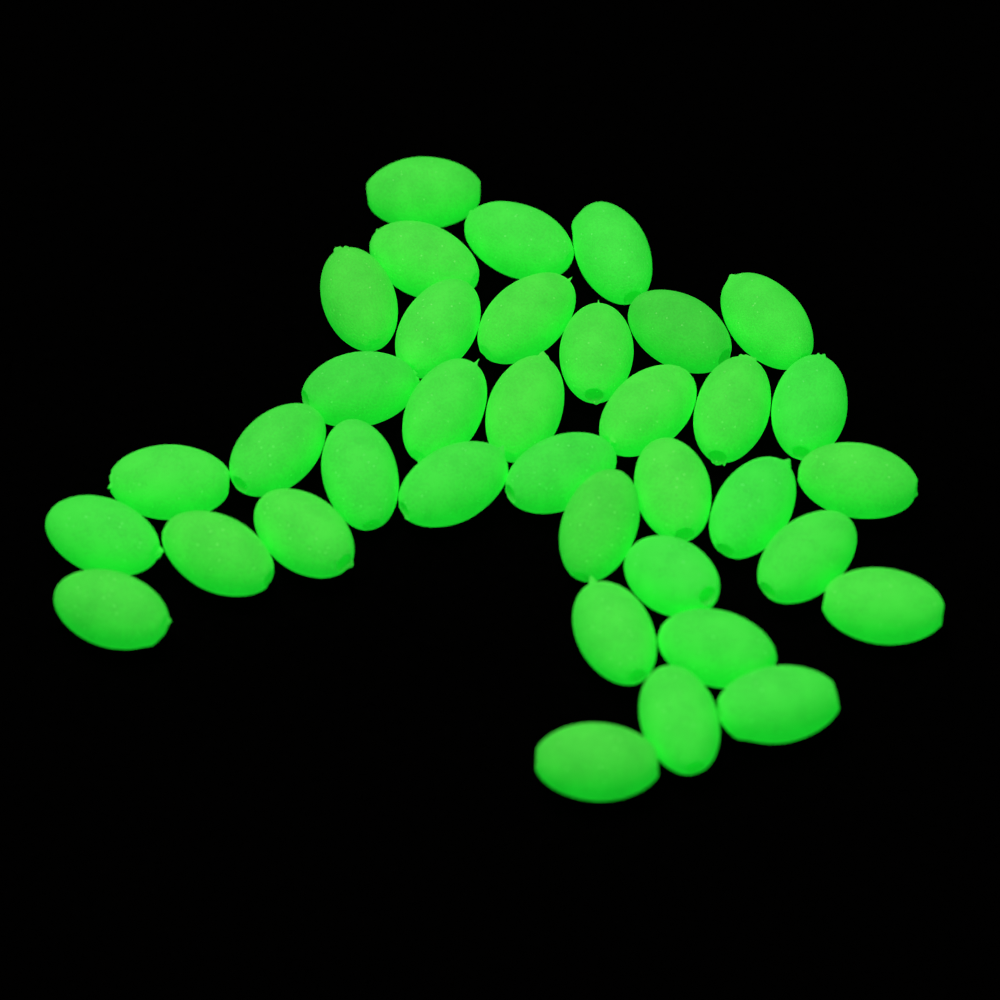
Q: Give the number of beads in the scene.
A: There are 37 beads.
